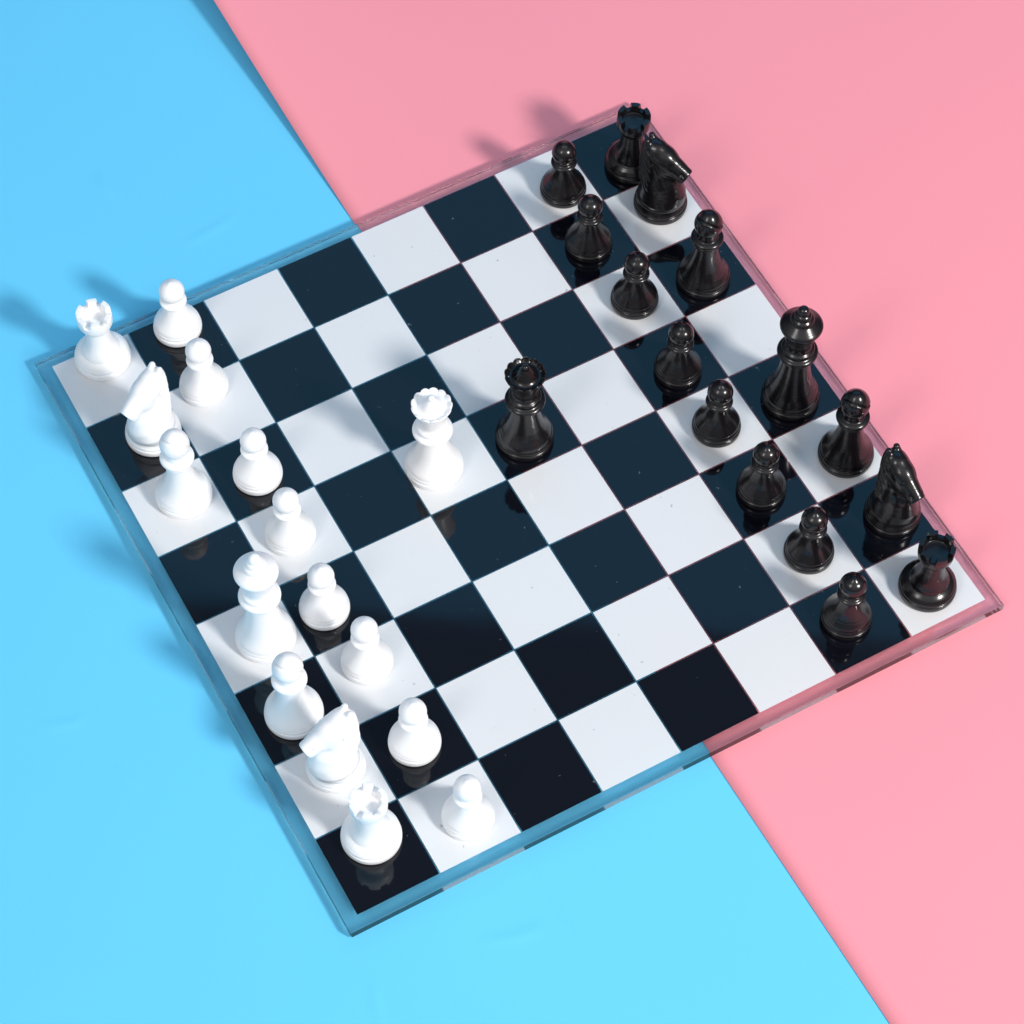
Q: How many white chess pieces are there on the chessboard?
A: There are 16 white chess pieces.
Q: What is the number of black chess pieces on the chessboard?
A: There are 16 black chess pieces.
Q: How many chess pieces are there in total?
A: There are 32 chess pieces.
